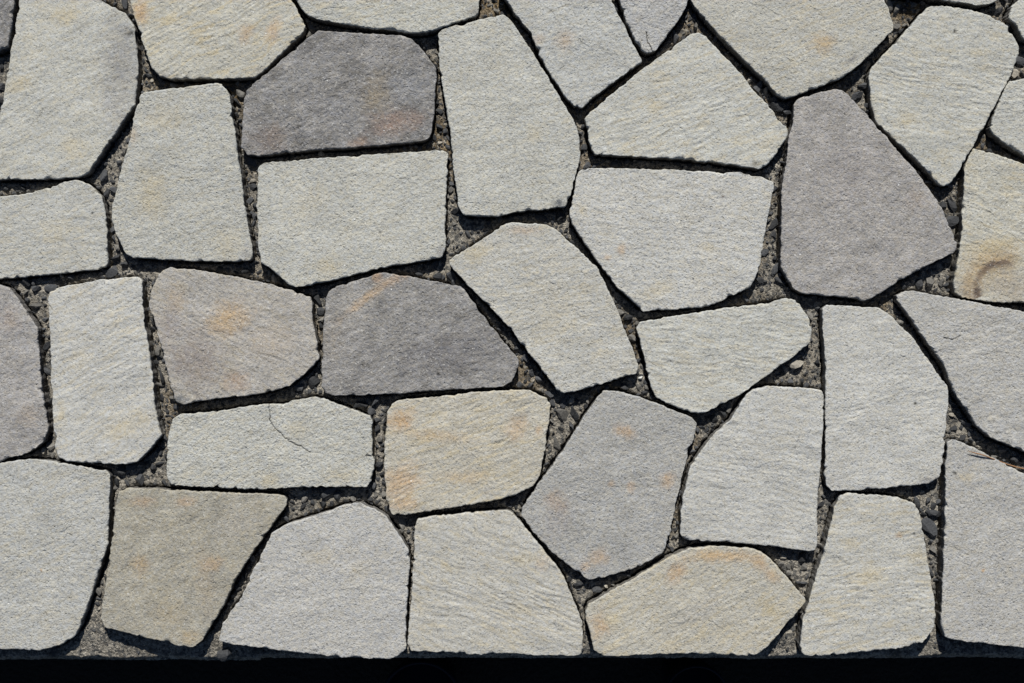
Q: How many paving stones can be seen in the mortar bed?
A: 39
